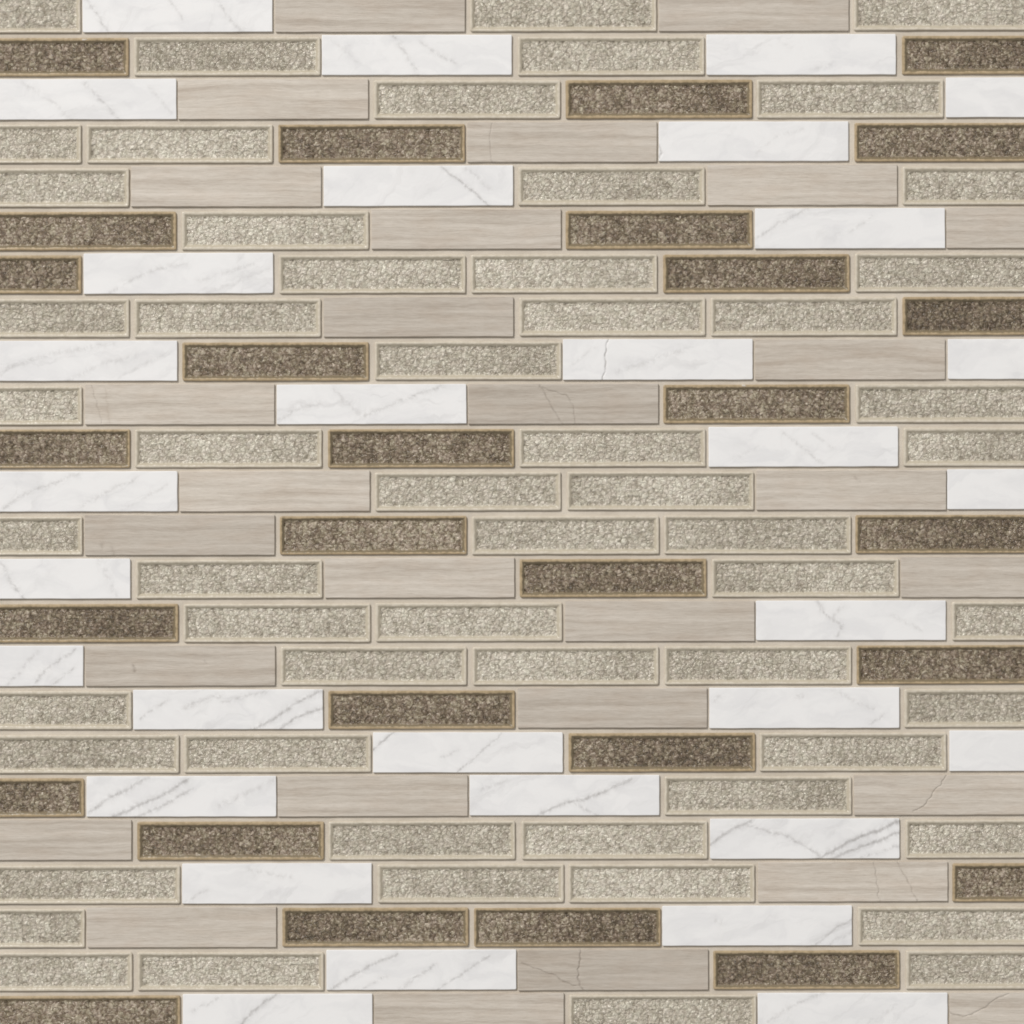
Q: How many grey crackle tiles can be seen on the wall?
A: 57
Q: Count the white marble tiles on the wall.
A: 31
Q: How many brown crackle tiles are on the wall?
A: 28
